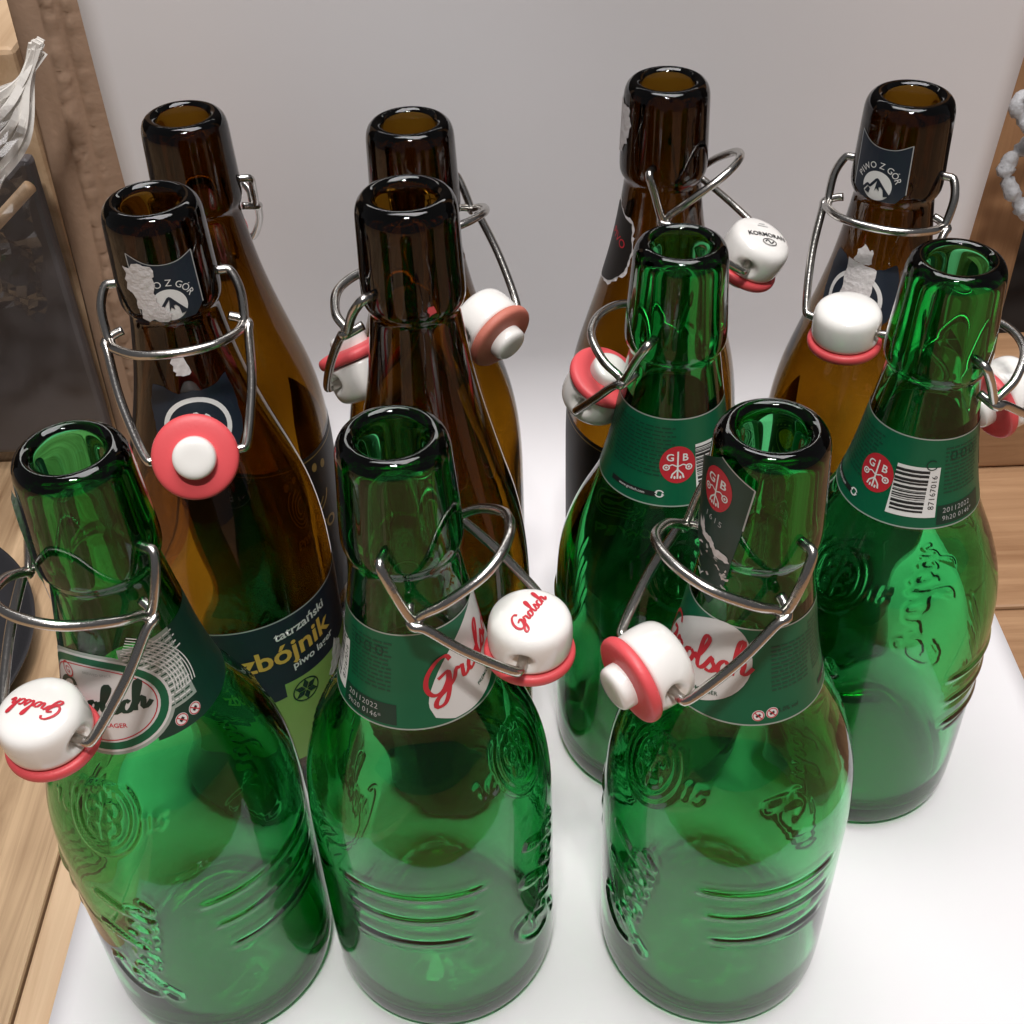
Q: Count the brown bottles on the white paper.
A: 6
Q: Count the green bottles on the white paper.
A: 5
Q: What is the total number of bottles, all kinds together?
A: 11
